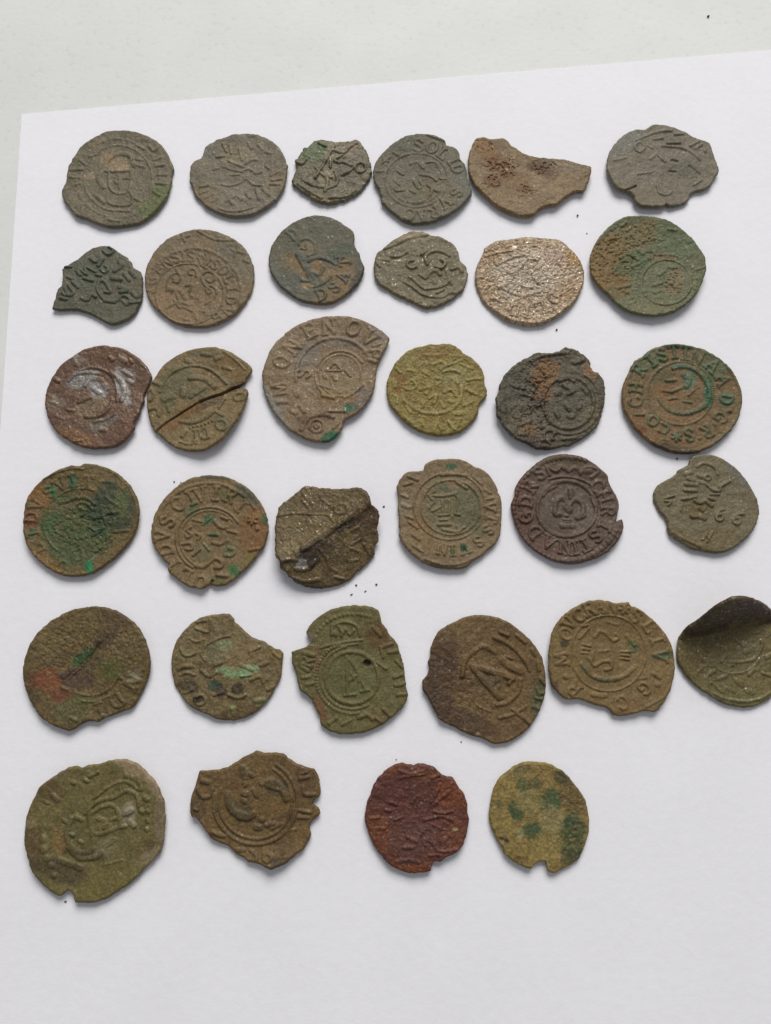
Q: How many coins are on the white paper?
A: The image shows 34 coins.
